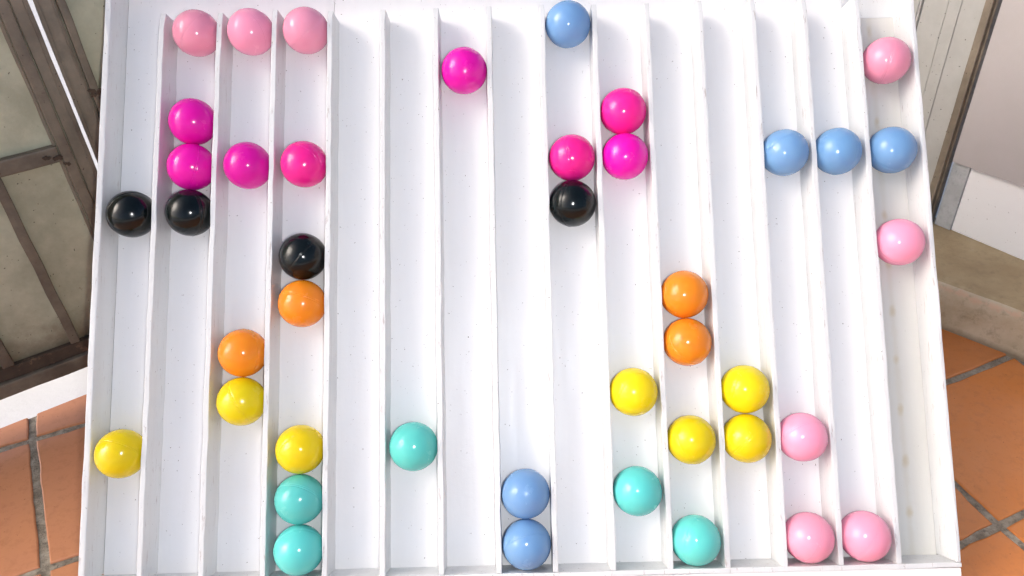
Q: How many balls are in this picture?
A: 42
